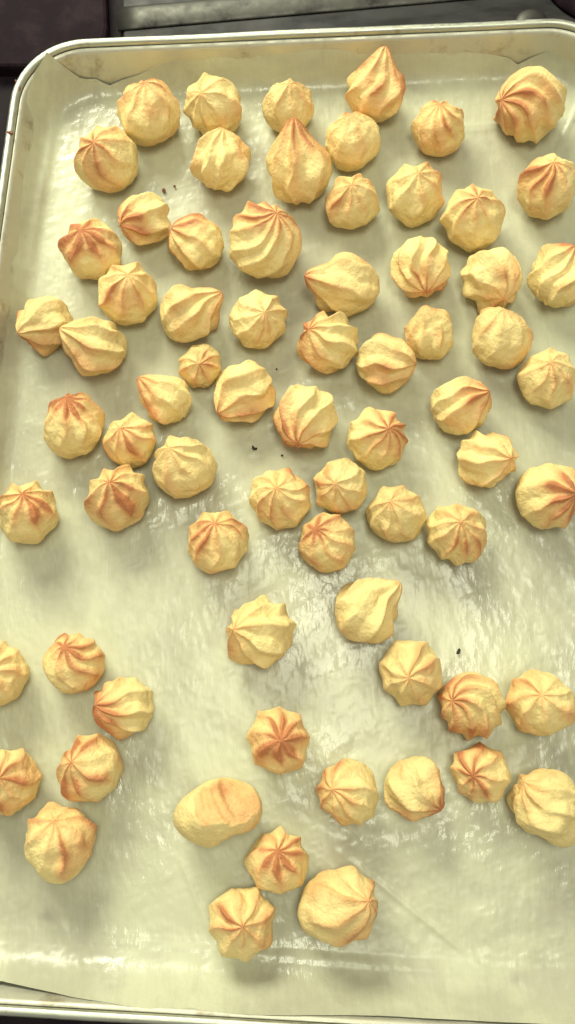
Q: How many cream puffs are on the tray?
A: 71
